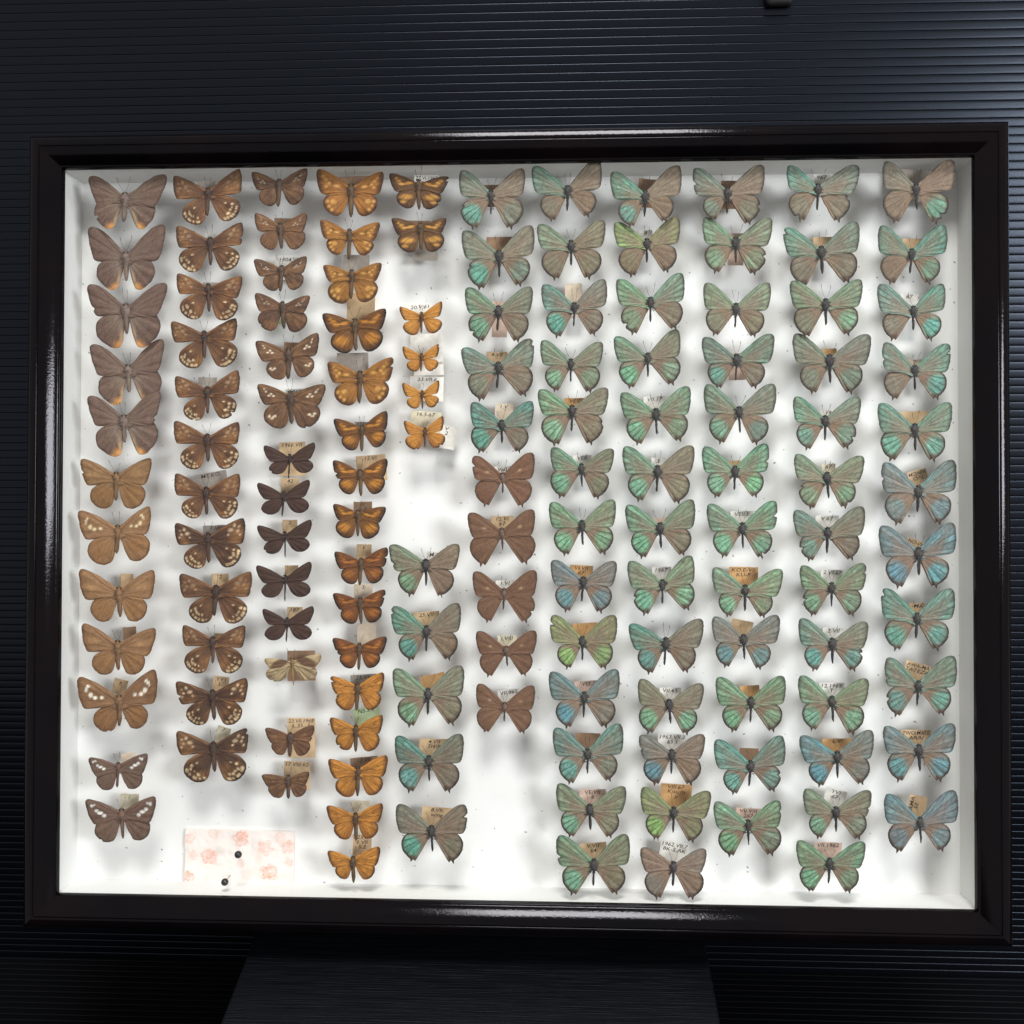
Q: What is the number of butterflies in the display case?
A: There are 137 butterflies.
